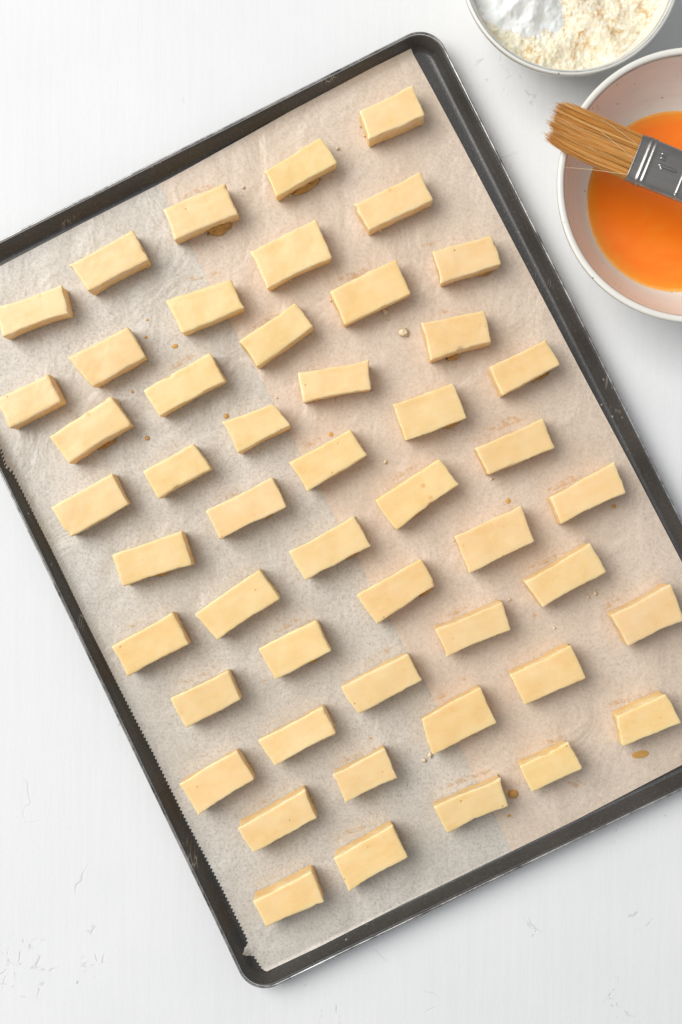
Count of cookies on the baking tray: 50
